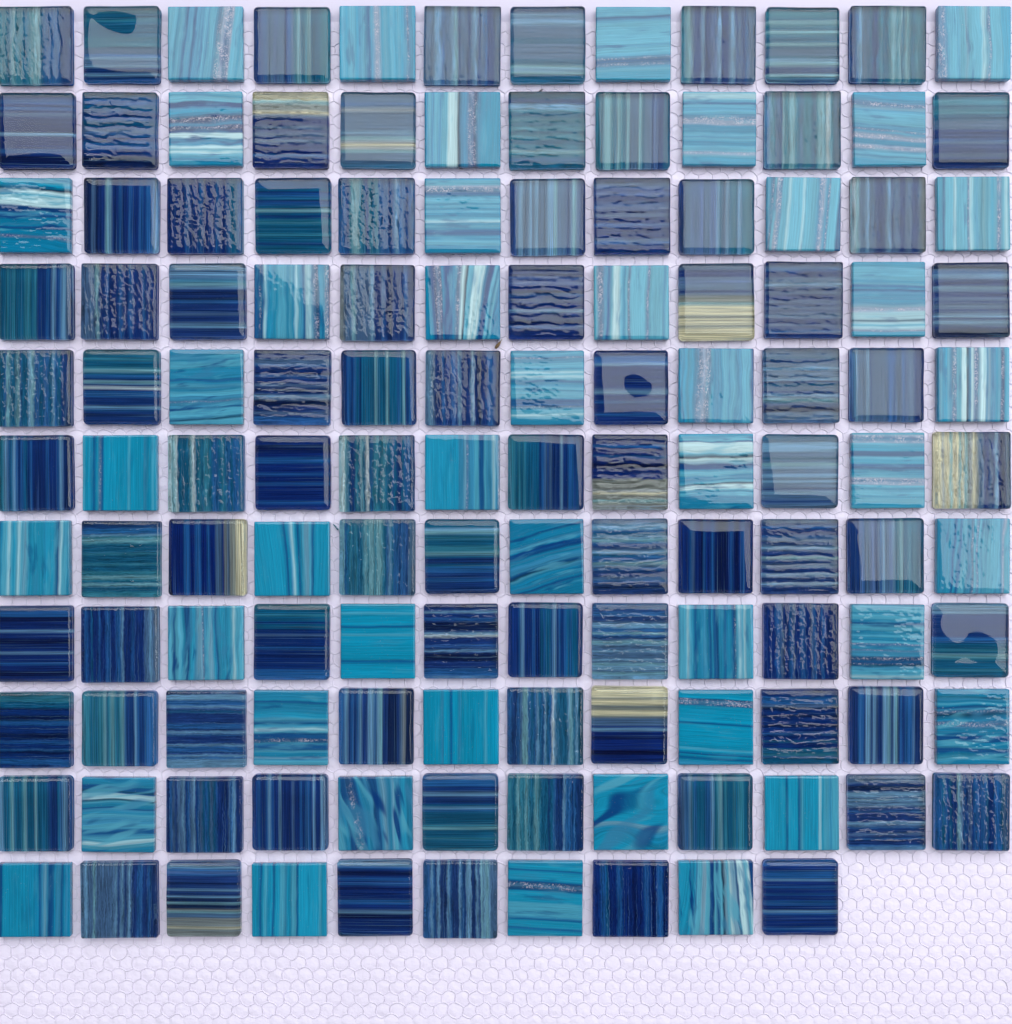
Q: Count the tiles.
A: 130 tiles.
